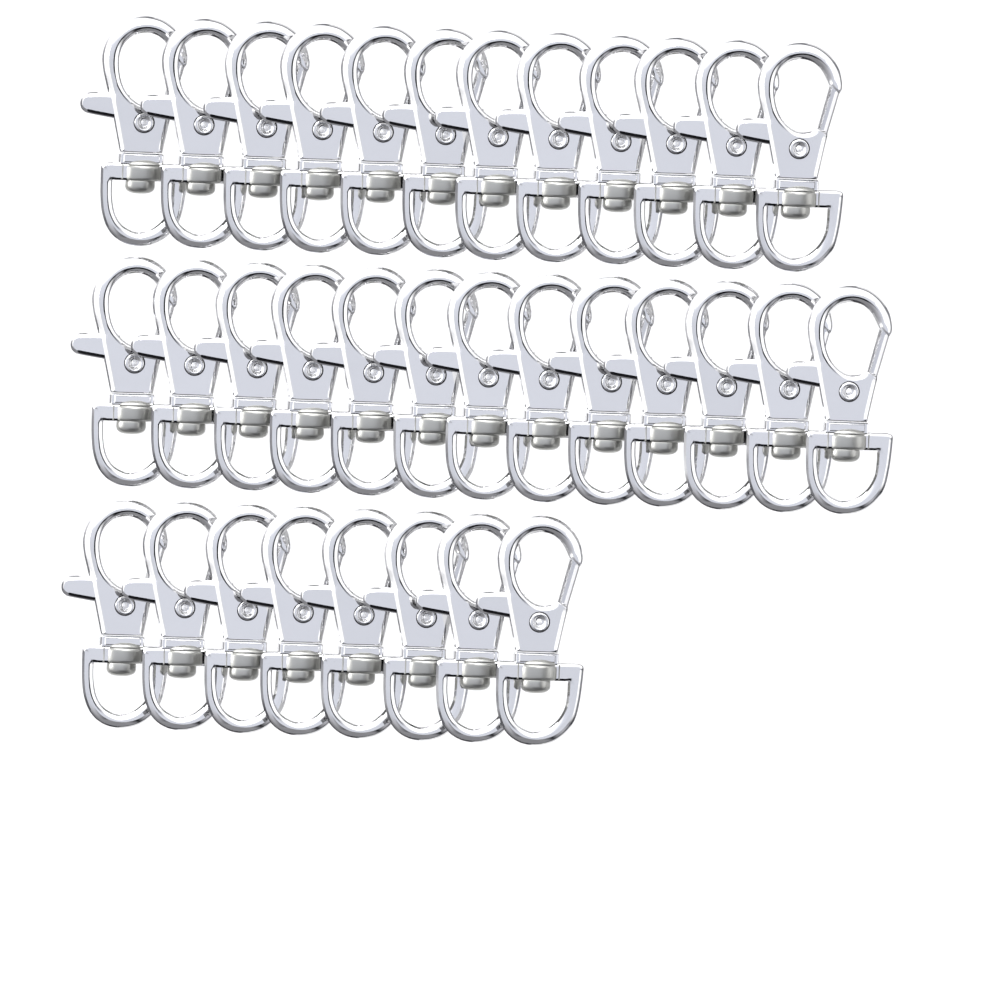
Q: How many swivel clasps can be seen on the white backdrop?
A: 33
